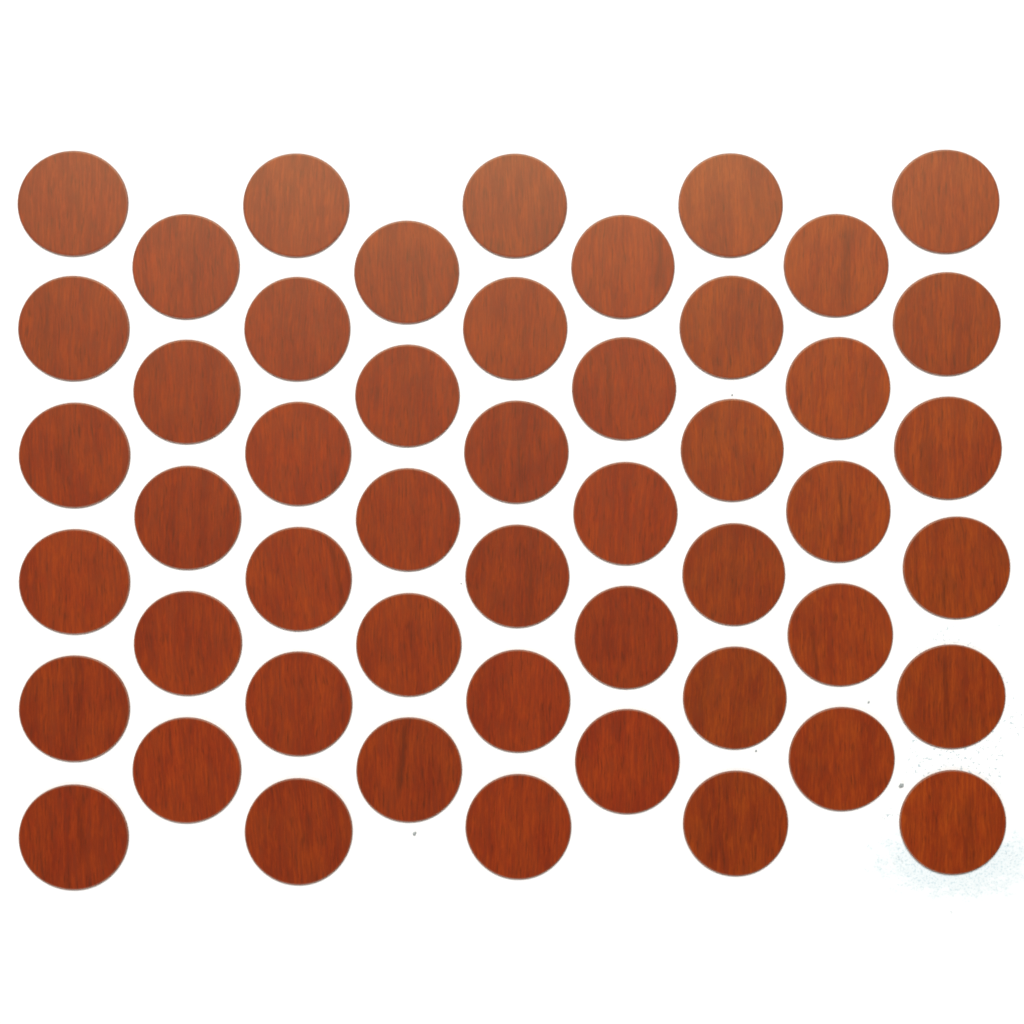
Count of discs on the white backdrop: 50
